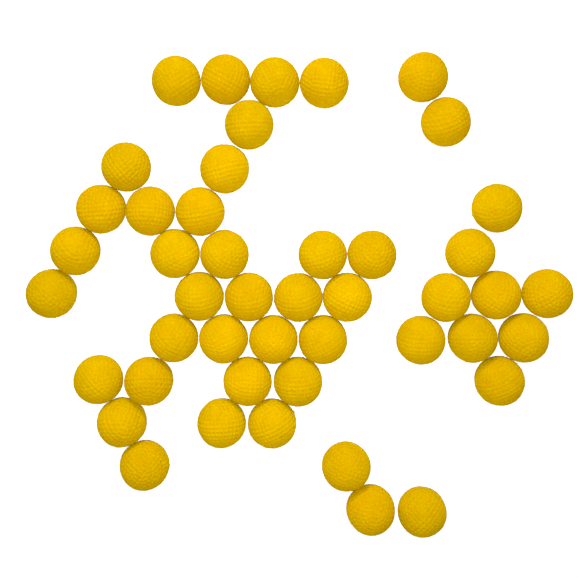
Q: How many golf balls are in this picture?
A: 46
